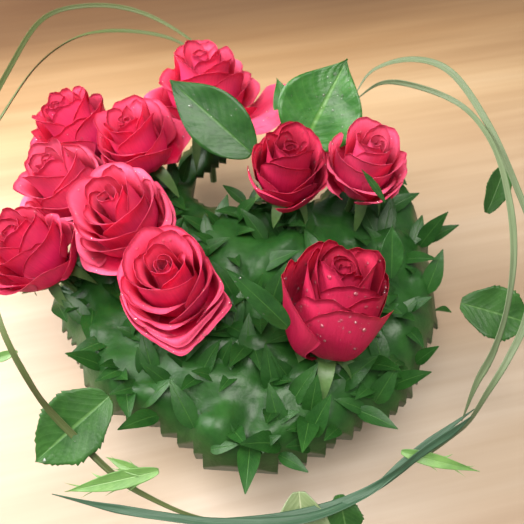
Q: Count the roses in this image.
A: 10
